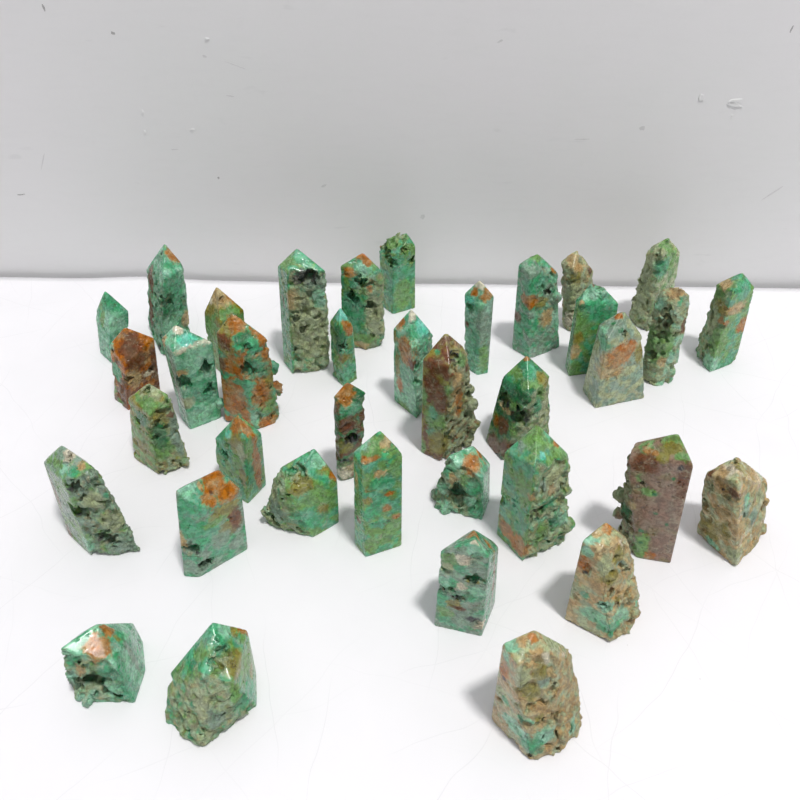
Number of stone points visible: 37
